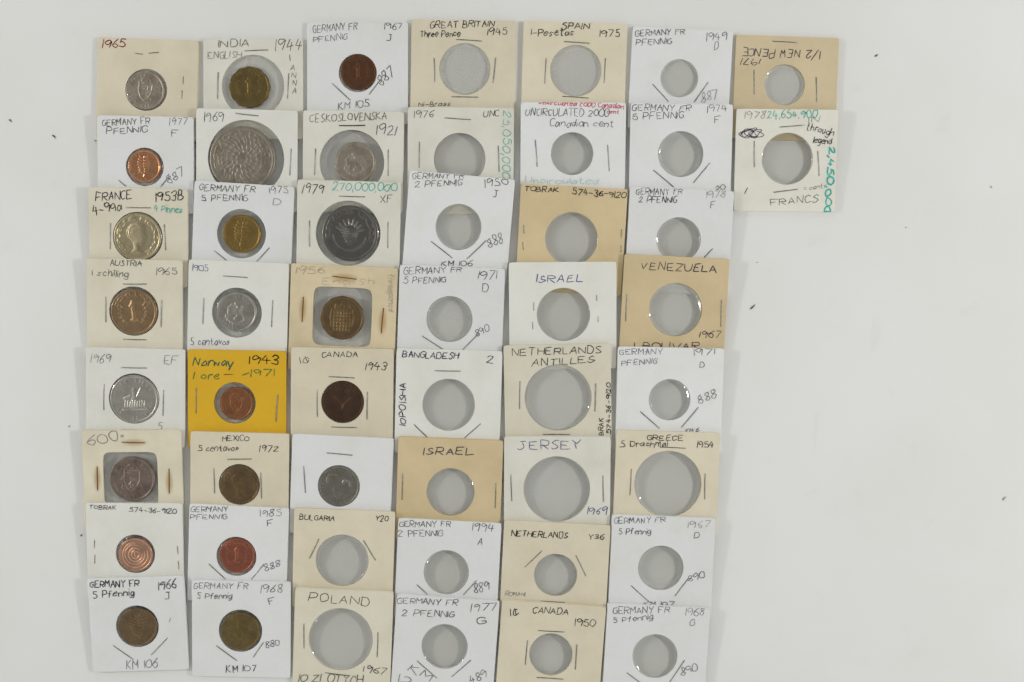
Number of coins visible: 22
